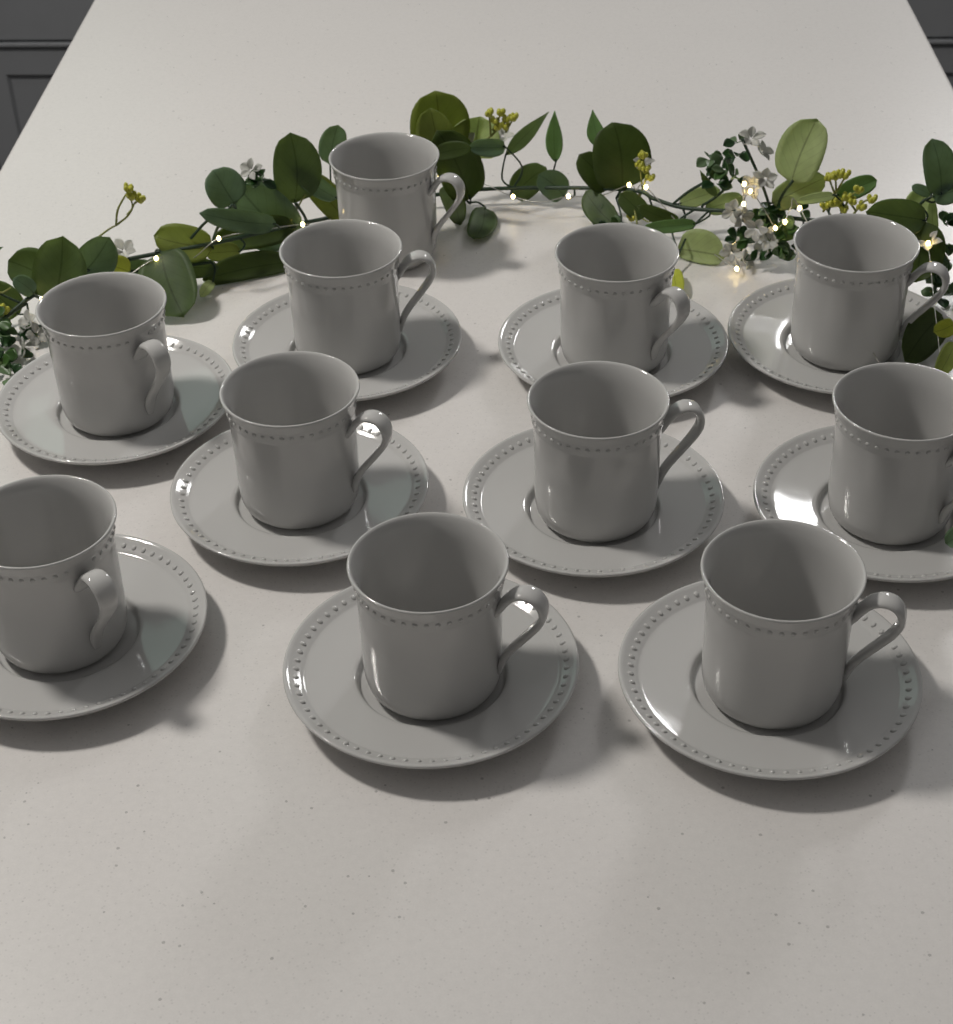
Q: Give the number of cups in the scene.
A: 11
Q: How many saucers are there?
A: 10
